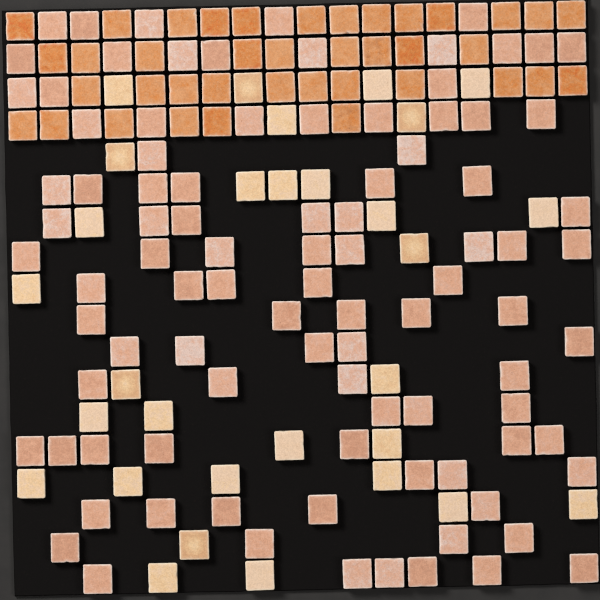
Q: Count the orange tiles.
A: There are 39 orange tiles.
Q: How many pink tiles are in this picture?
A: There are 94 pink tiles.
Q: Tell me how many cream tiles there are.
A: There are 30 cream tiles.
